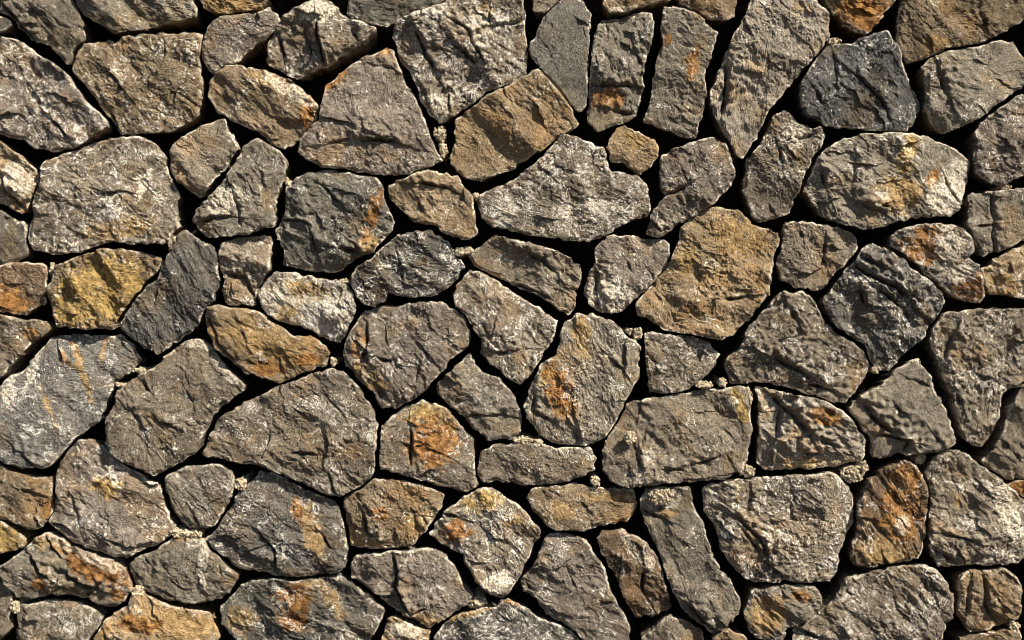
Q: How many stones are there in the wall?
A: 99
